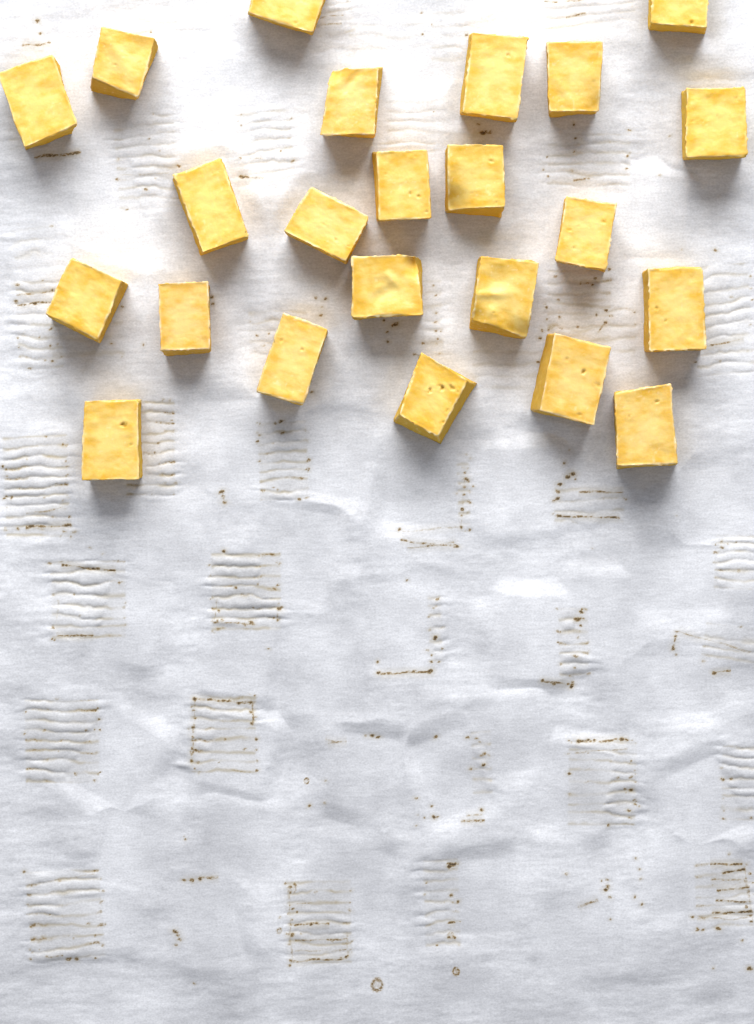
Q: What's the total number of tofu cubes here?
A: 23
